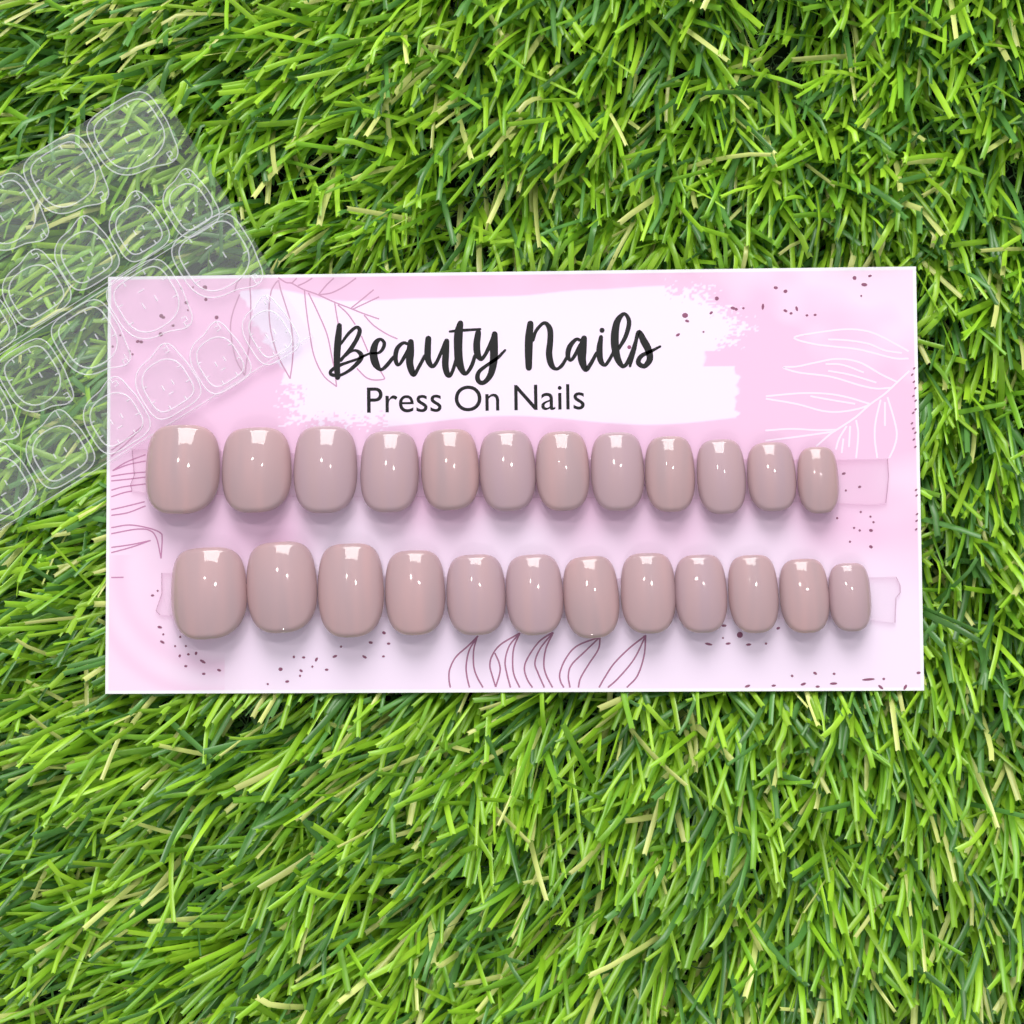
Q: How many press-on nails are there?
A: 24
